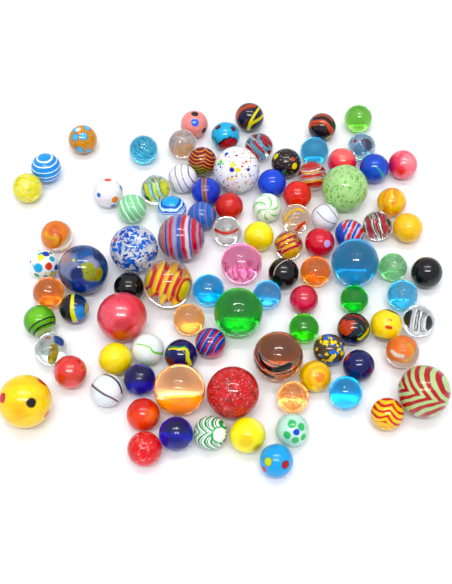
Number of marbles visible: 97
